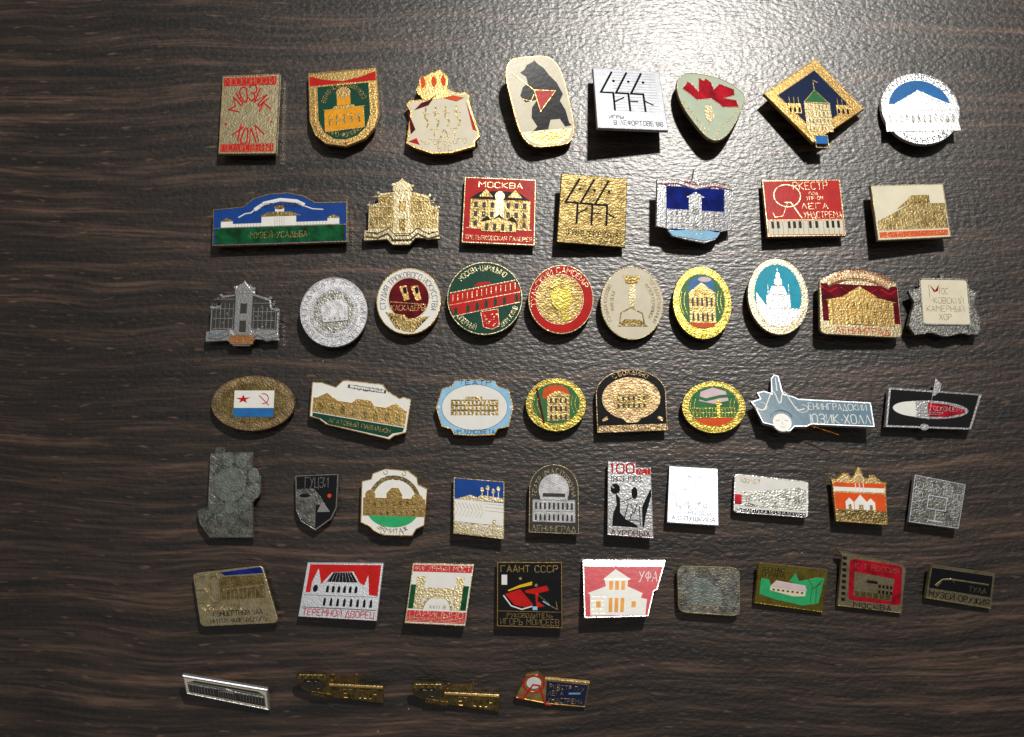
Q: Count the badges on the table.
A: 56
